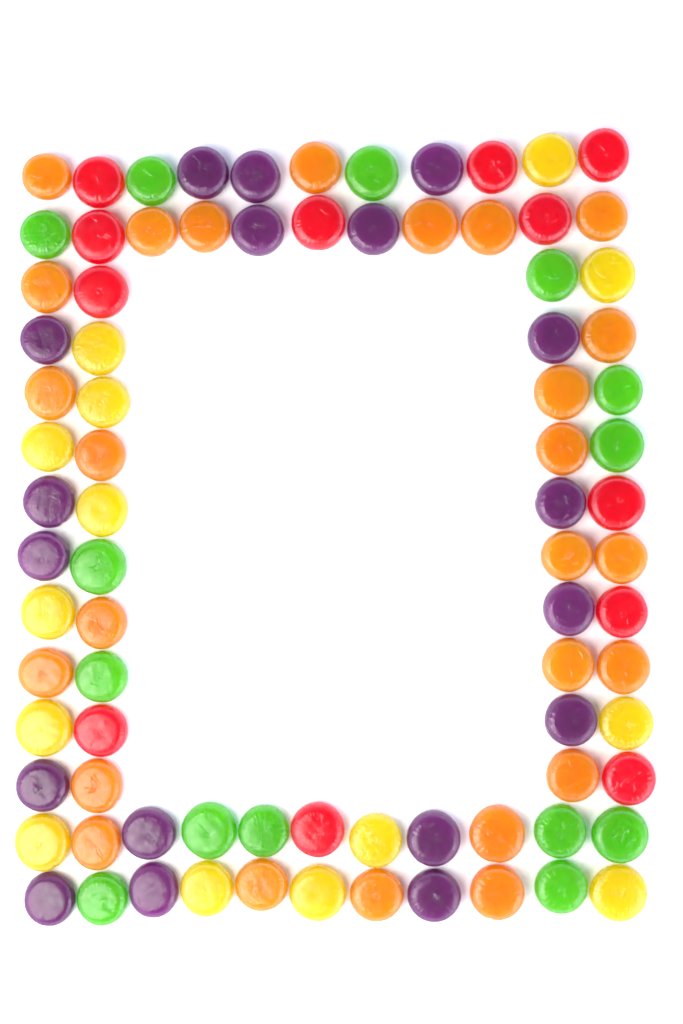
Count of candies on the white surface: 84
